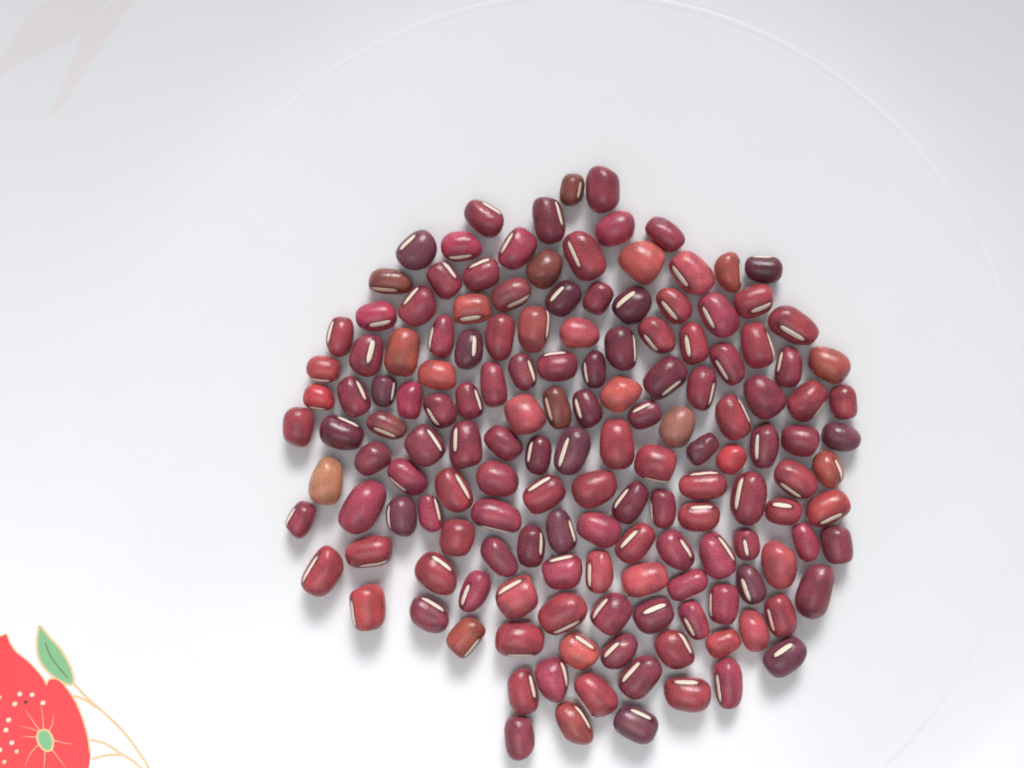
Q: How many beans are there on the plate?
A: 152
